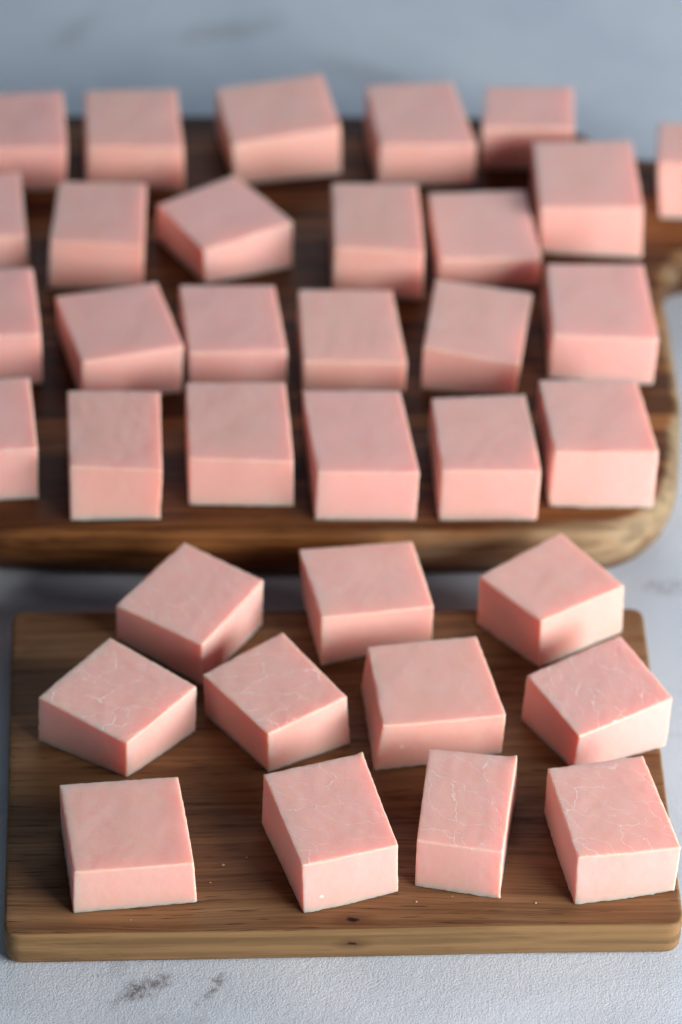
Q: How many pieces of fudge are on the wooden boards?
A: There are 35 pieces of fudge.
